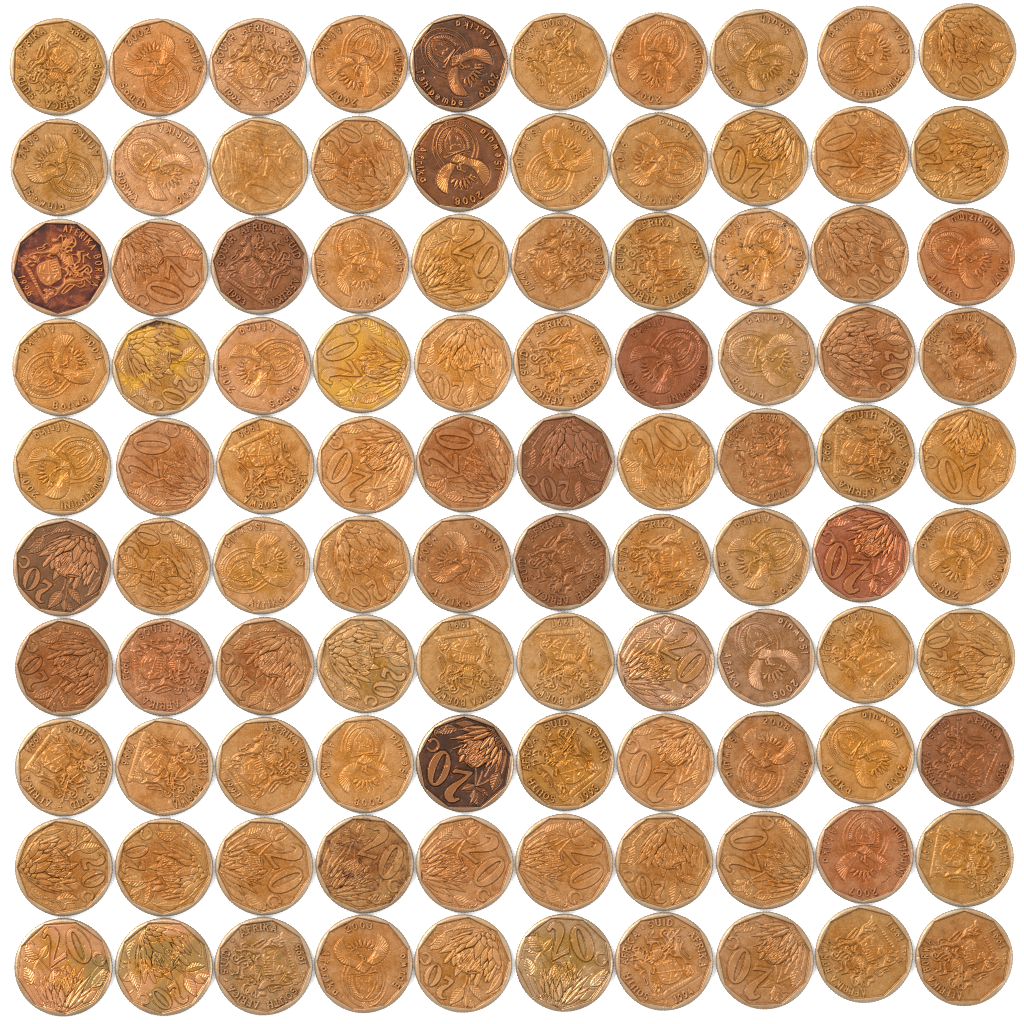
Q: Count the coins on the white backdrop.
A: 100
